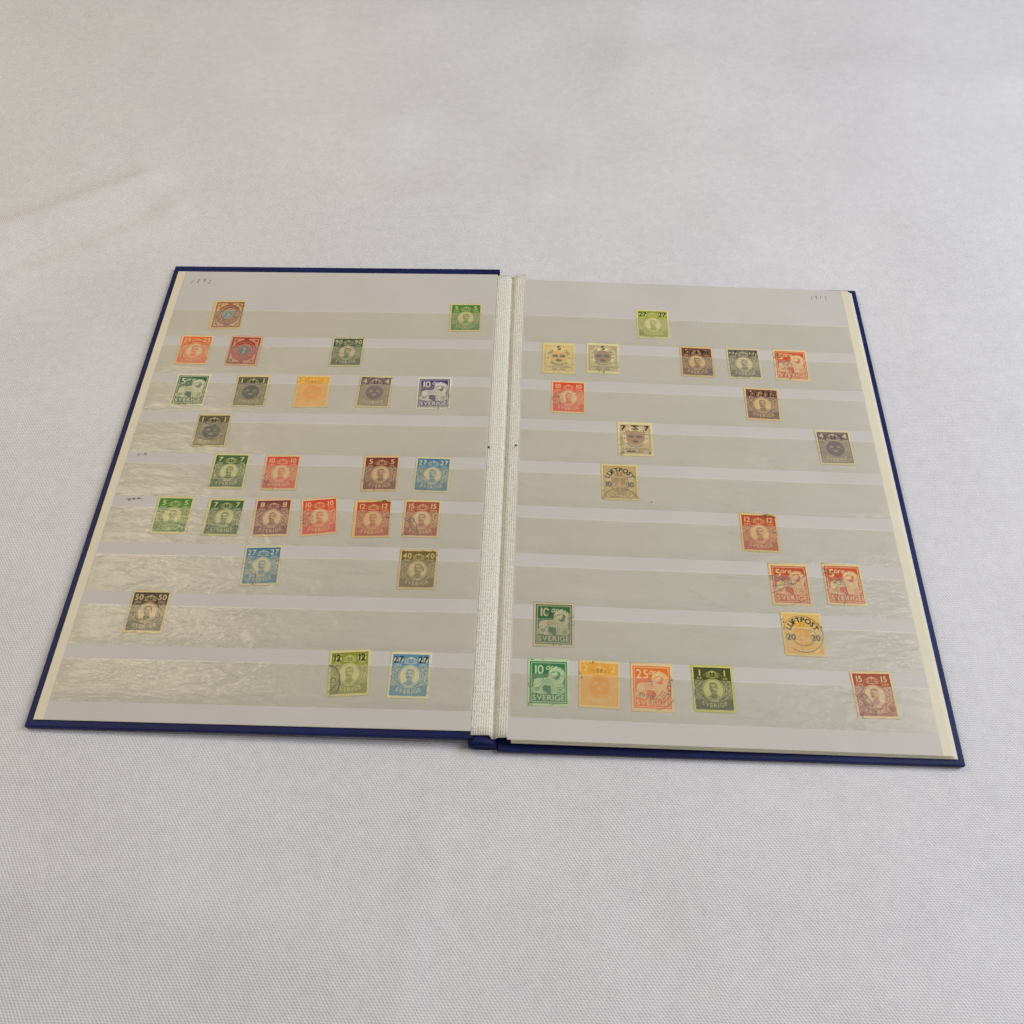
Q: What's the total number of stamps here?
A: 47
